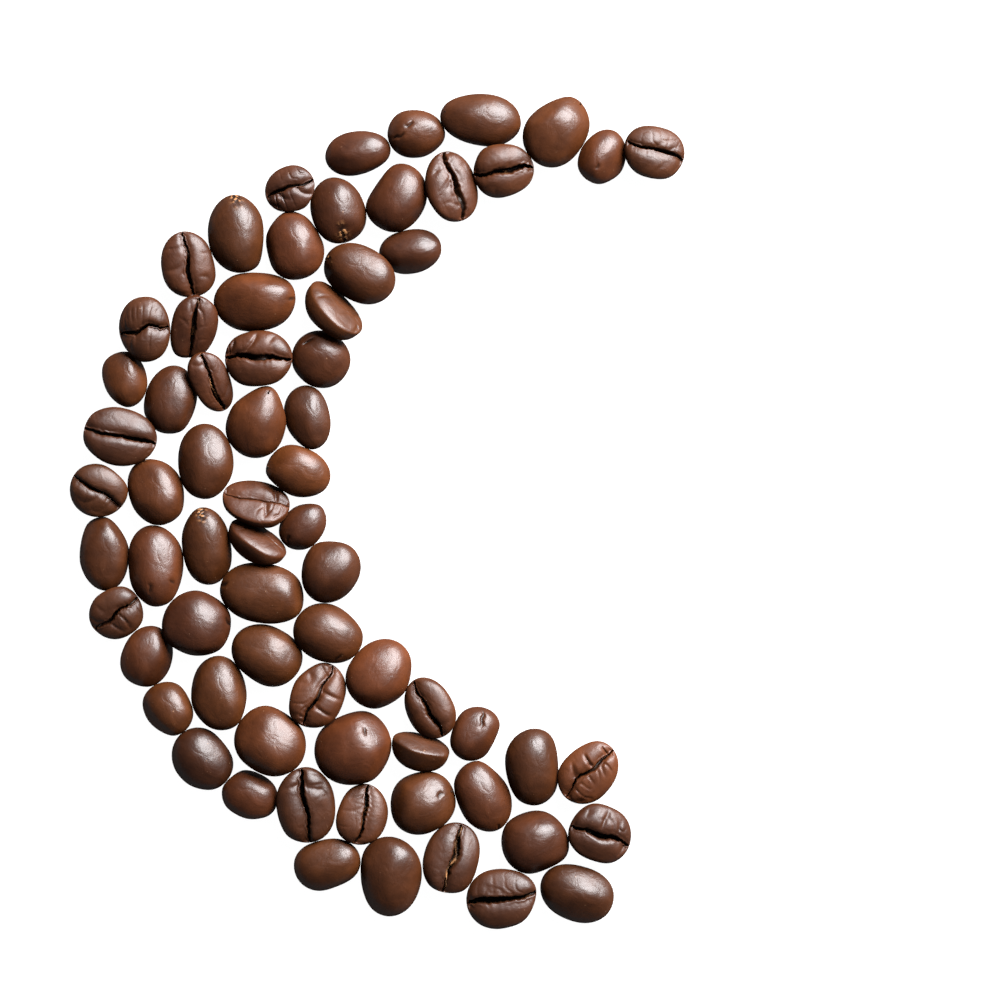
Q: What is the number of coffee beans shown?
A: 69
